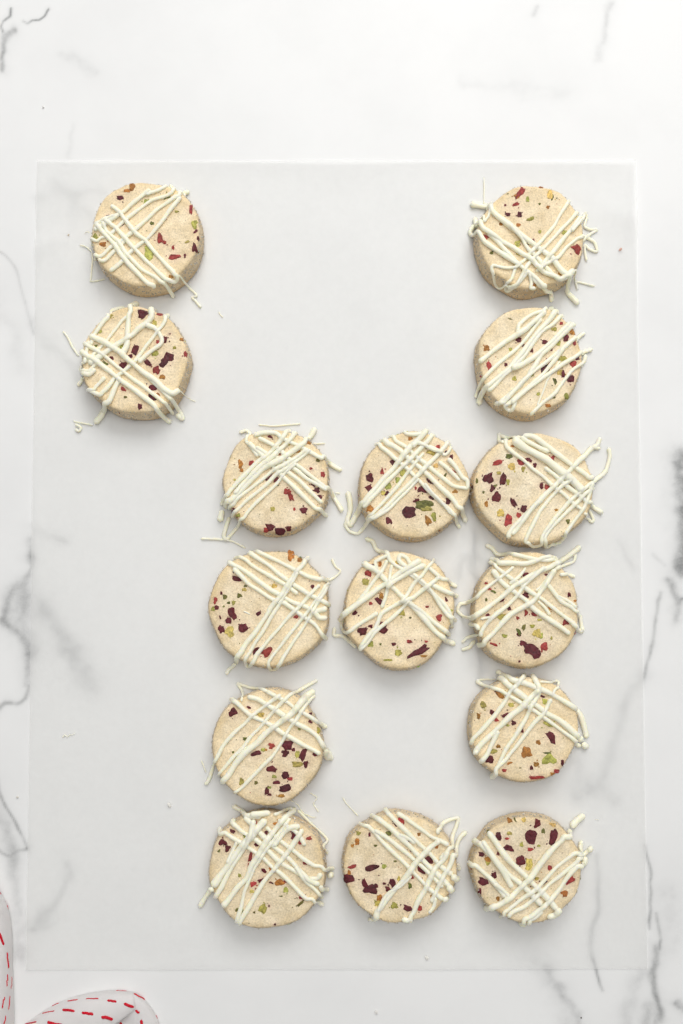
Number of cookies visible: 15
